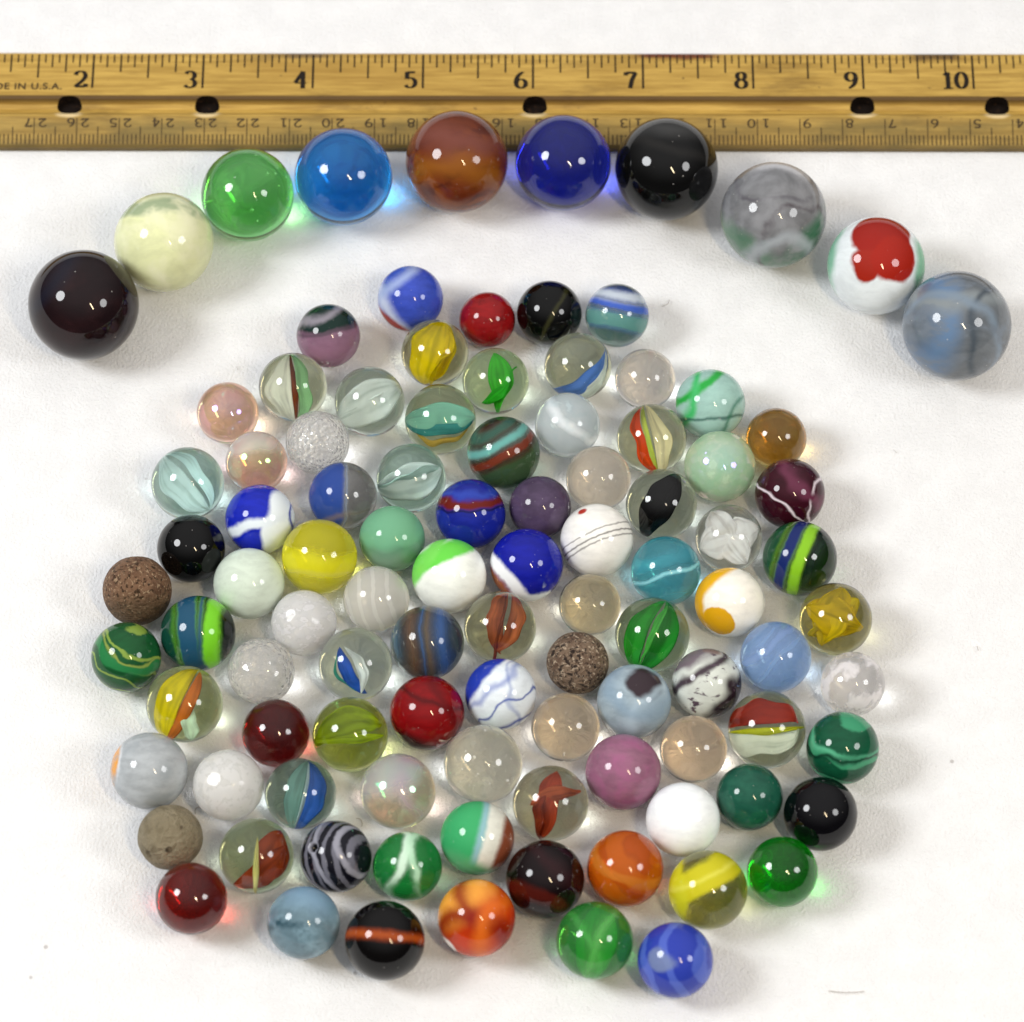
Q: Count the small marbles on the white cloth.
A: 92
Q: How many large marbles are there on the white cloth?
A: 10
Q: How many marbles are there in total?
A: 102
